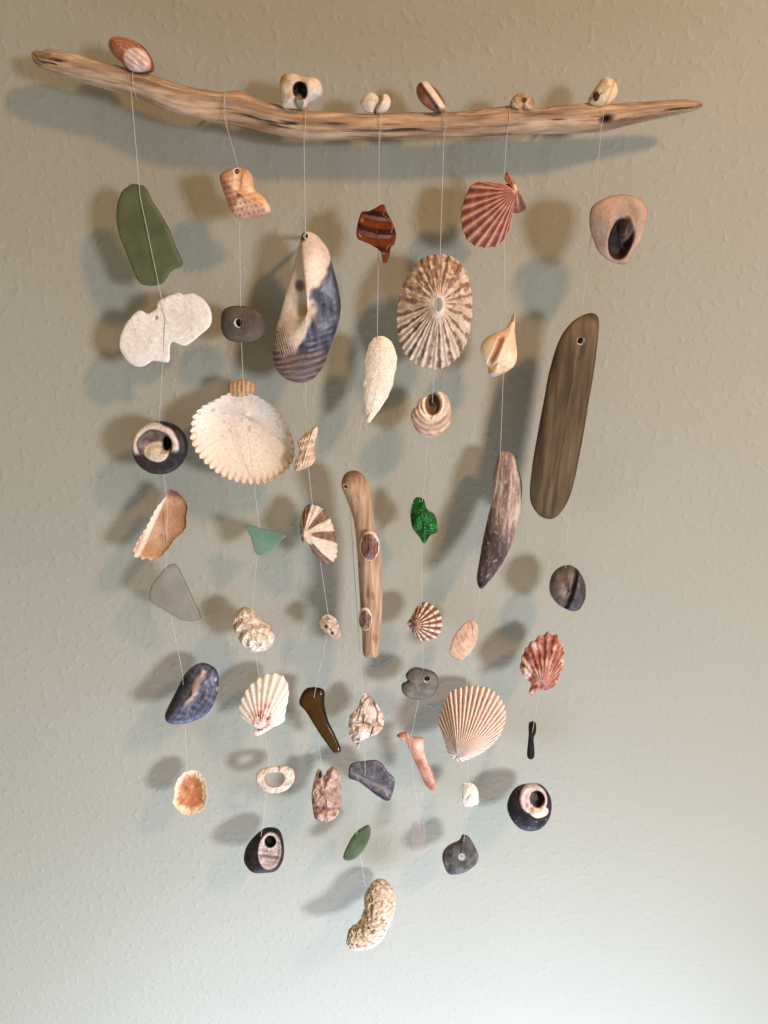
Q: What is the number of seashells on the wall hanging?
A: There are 40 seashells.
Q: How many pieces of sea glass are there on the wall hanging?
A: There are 8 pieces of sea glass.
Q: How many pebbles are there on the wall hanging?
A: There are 3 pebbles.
